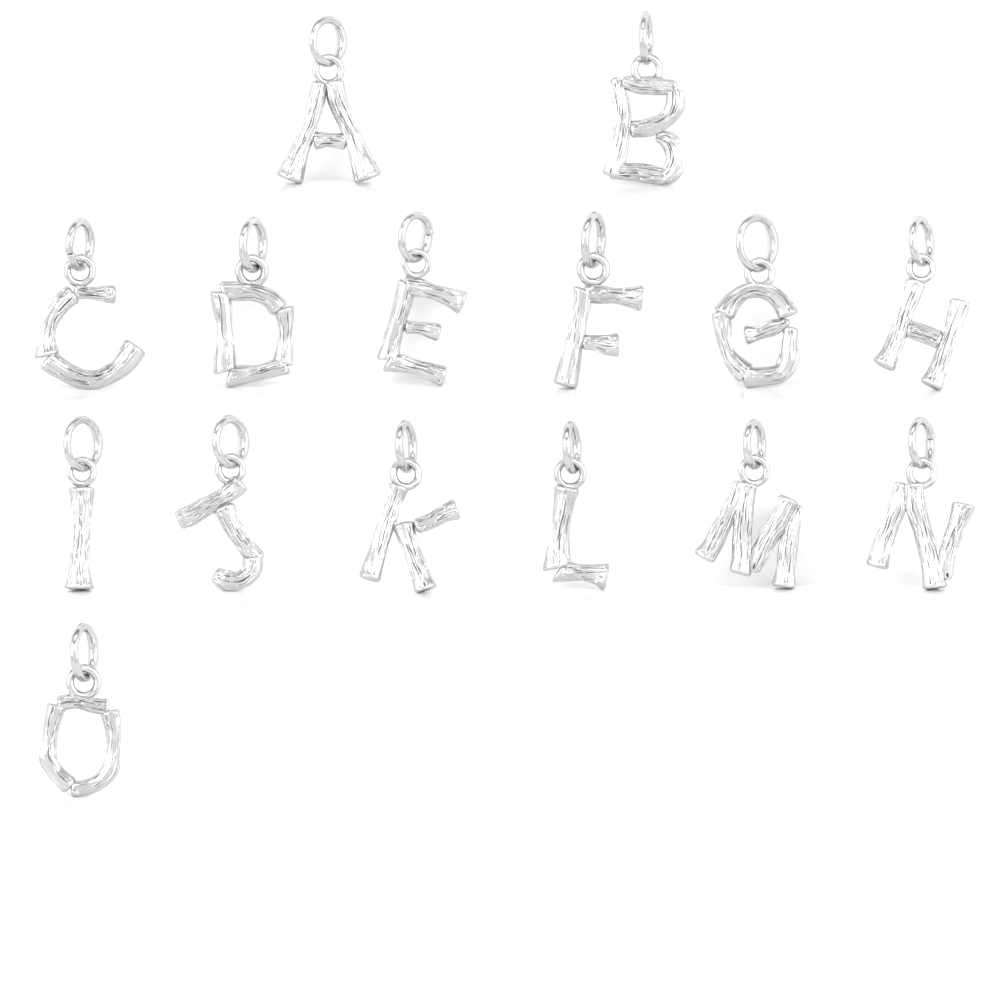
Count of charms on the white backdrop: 15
